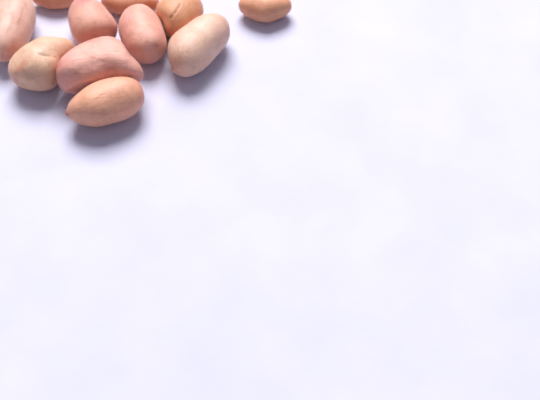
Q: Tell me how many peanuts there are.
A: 11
